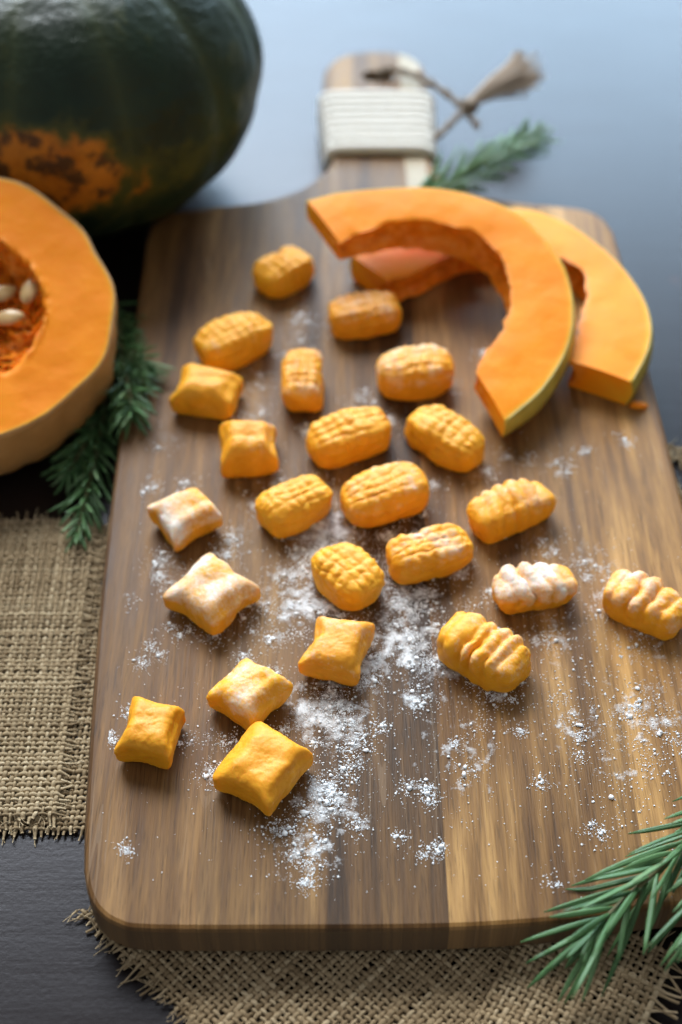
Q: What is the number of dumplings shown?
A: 23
